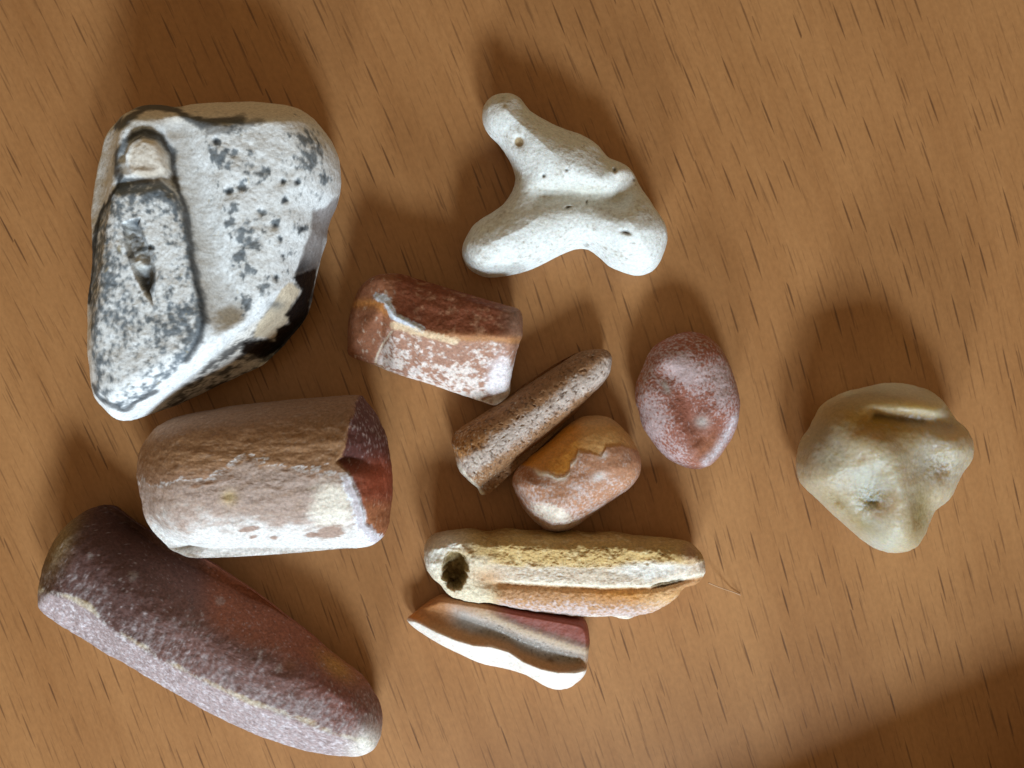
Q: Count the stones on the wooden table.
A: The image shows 11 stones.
